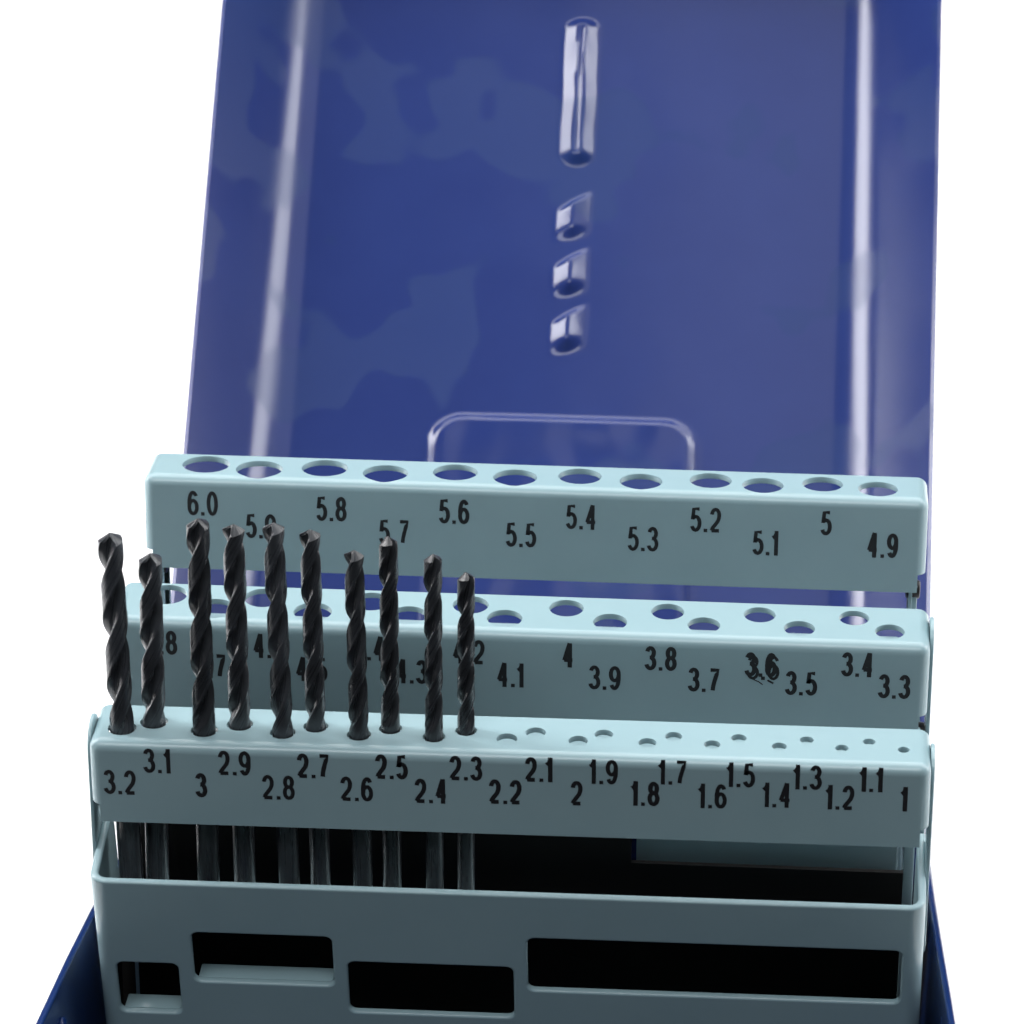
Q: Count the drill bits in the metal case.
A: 10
